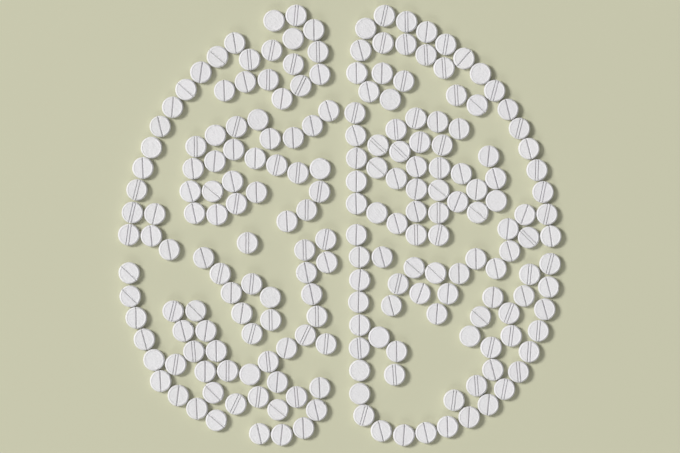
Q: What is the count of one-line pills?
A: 118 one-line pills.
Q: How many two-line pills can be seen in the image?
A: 76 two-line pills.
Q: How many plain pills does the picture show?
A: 18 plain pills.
